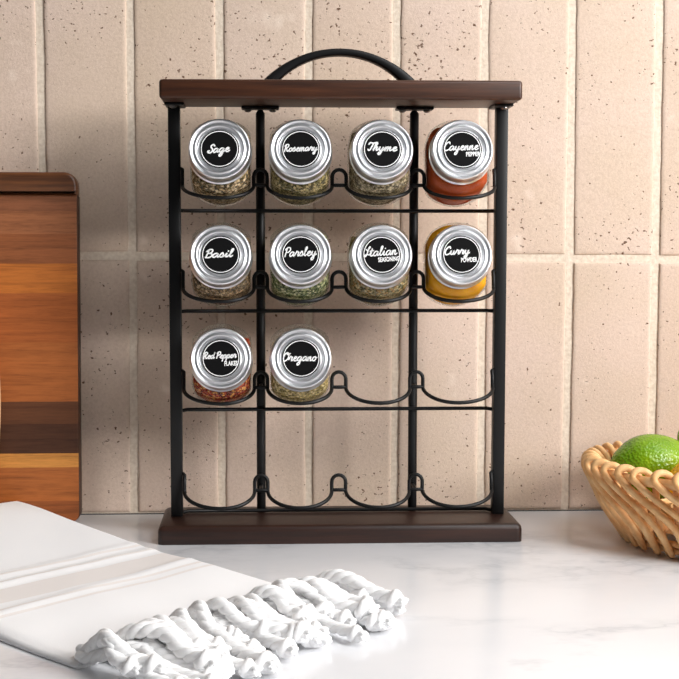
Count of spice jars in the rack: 10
